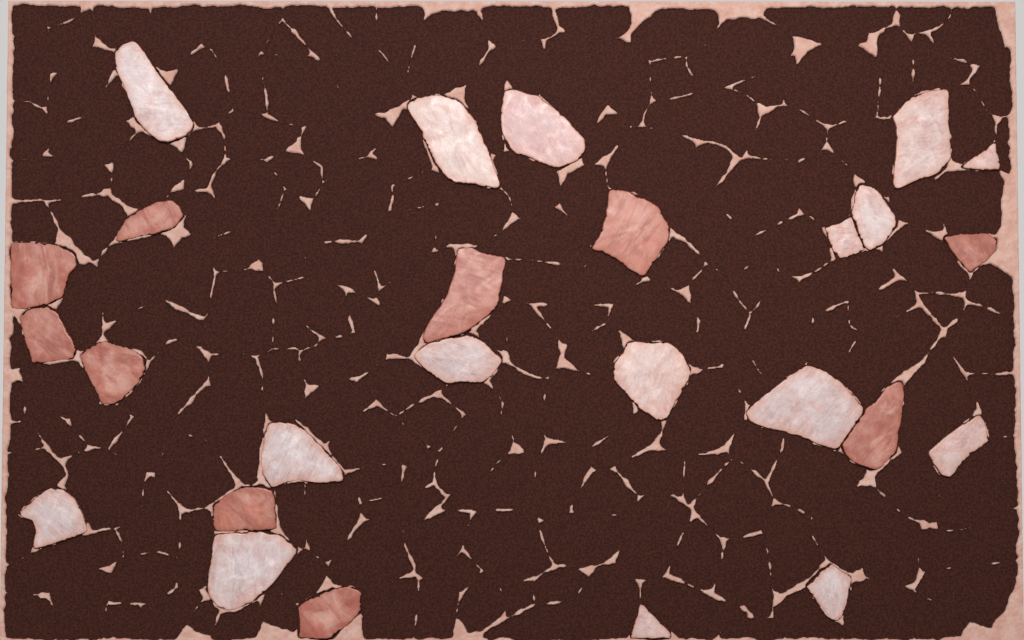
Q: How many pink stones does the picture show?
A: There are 16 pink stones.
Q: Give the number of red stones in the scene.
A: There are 10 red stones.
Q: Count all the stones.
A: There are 26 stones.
